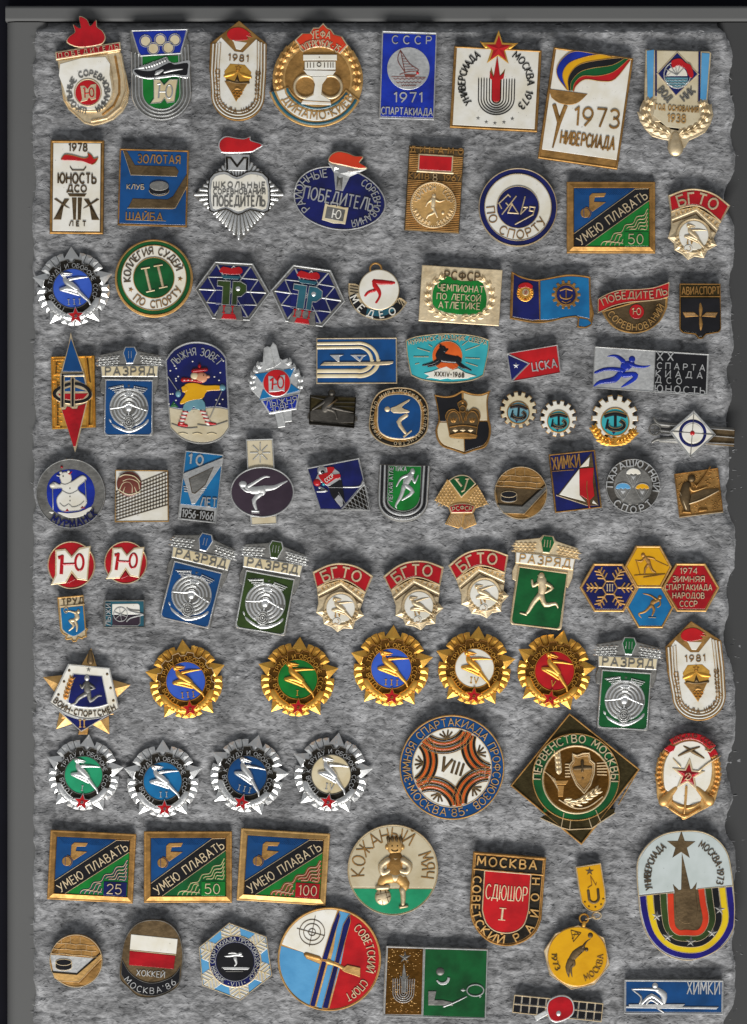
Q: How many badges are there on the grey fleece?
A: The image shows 91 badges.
